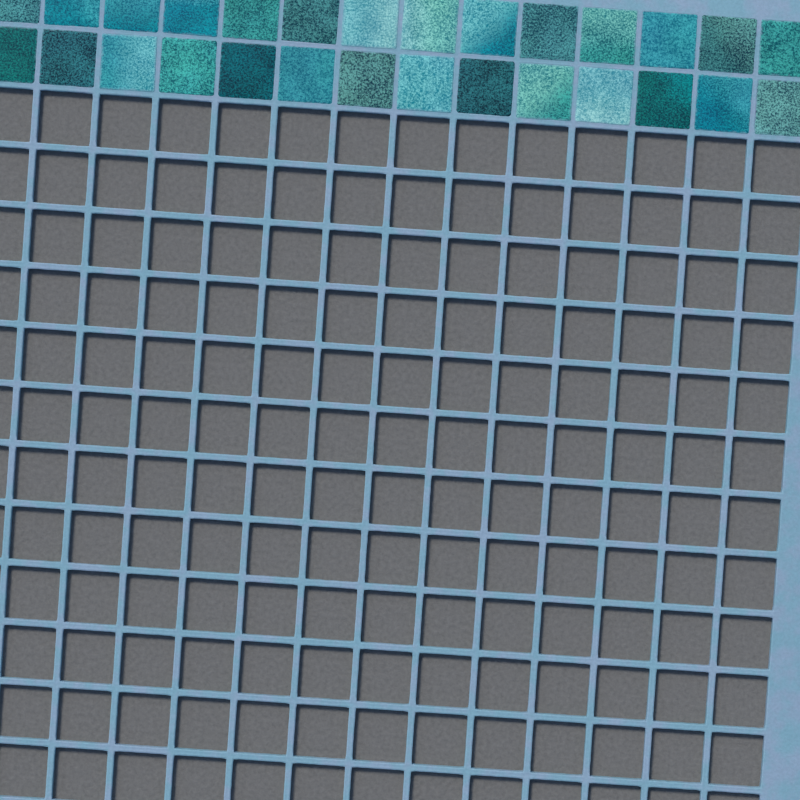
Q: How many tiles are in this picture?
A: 28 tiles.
